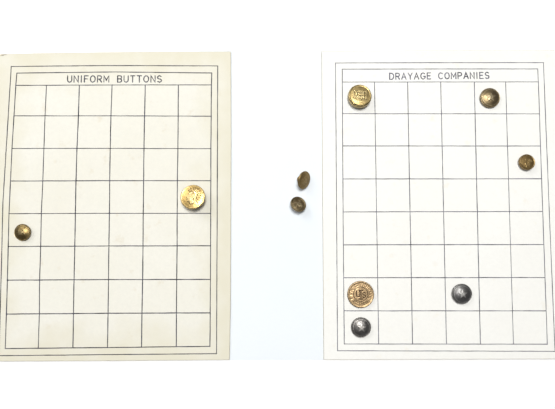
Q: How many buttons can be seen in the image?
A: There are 10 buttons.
